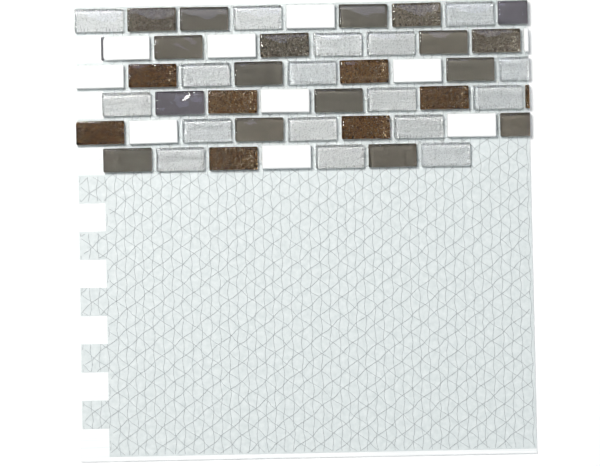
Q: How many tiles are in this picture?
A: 52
